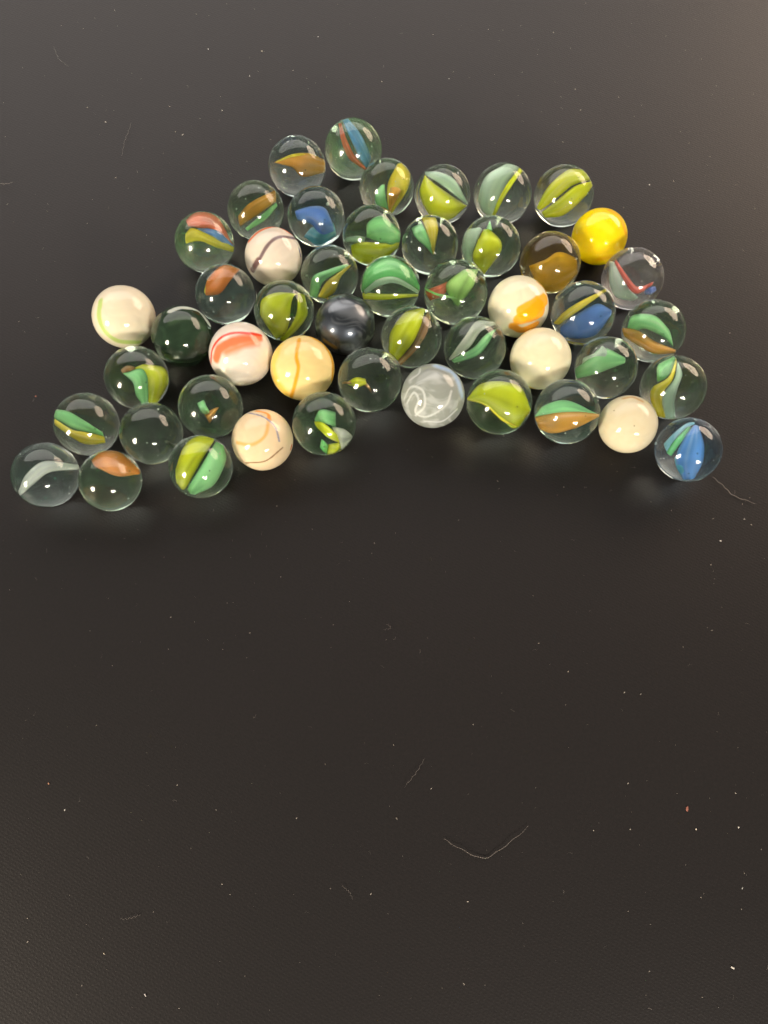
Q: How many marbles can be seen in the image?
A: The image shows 49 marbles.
